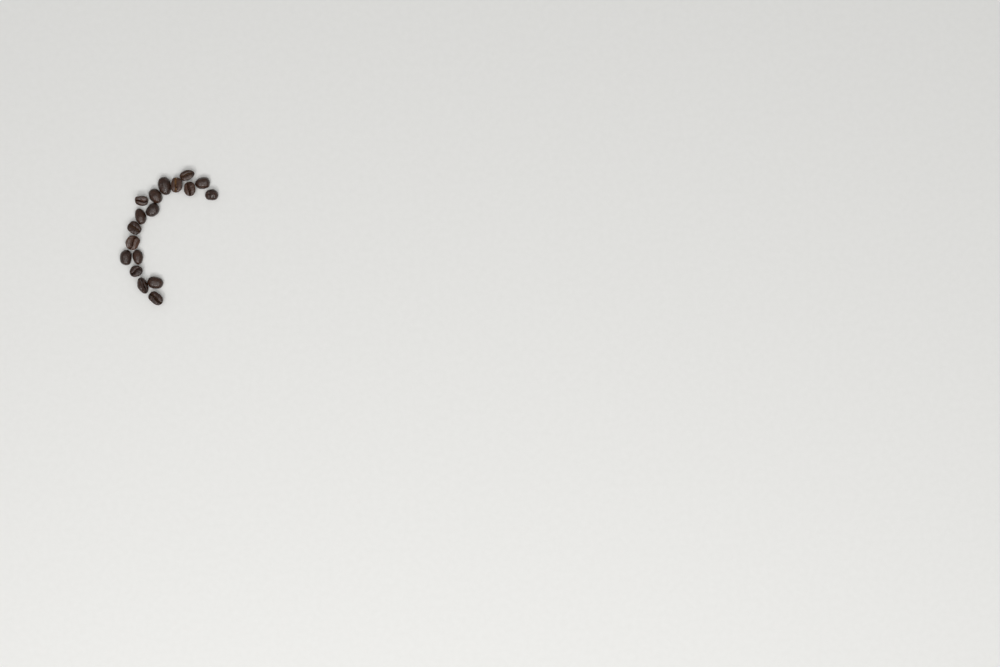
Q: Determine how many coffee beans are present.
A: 18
